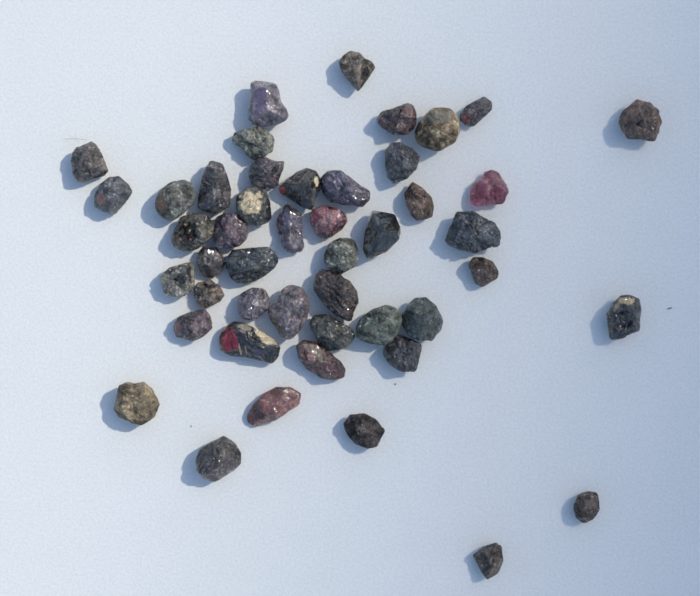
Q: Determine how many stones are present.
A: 47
